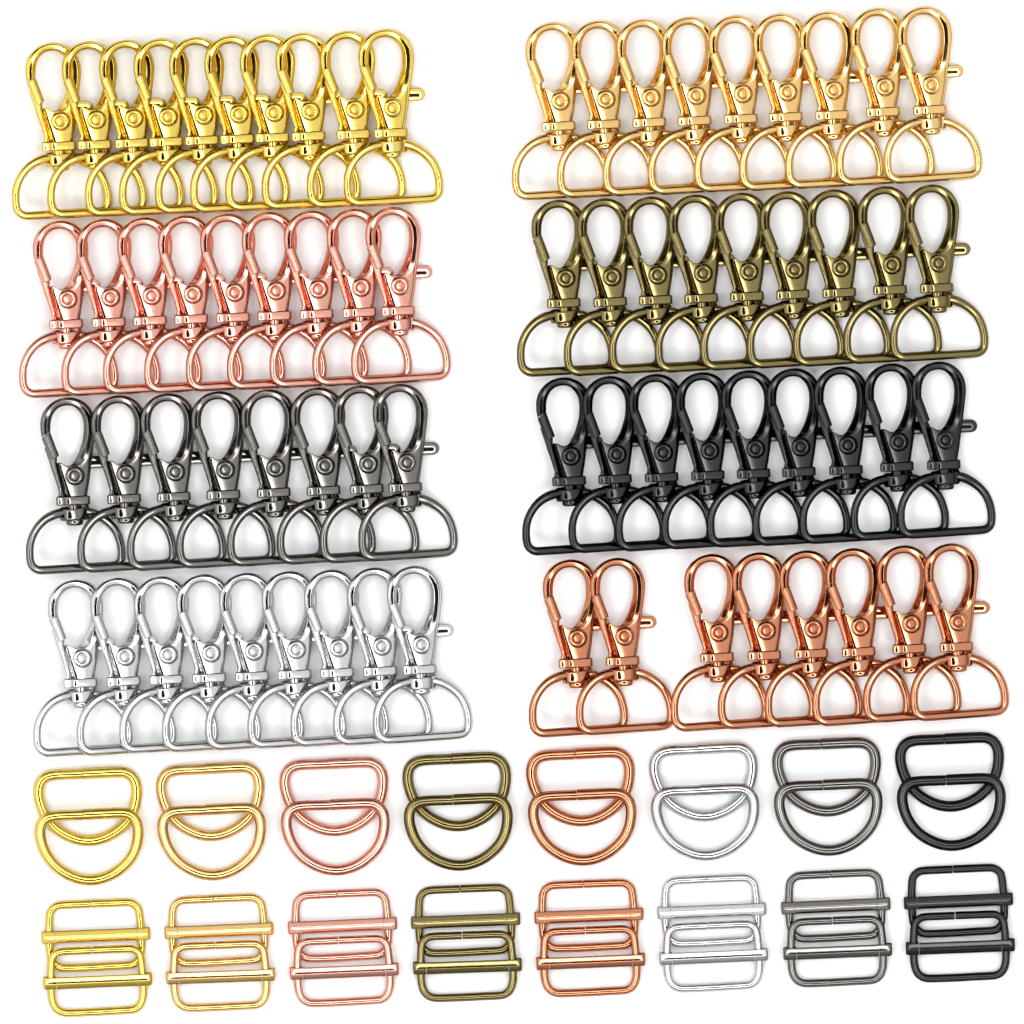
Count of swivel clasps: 71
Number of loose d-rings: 16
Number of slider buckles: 16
